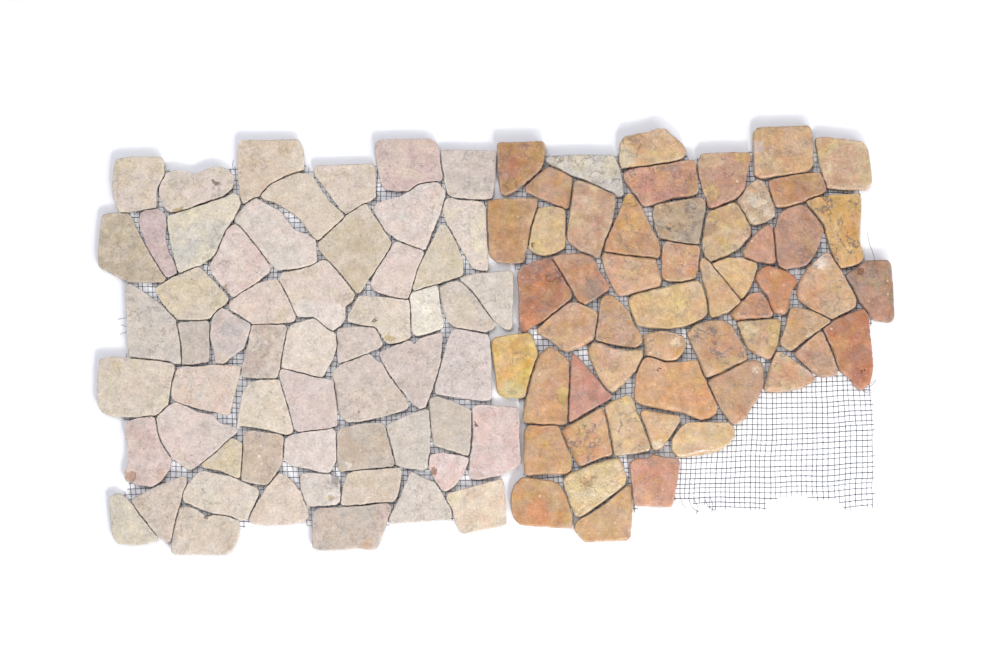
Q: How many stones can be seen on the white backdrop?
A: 111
